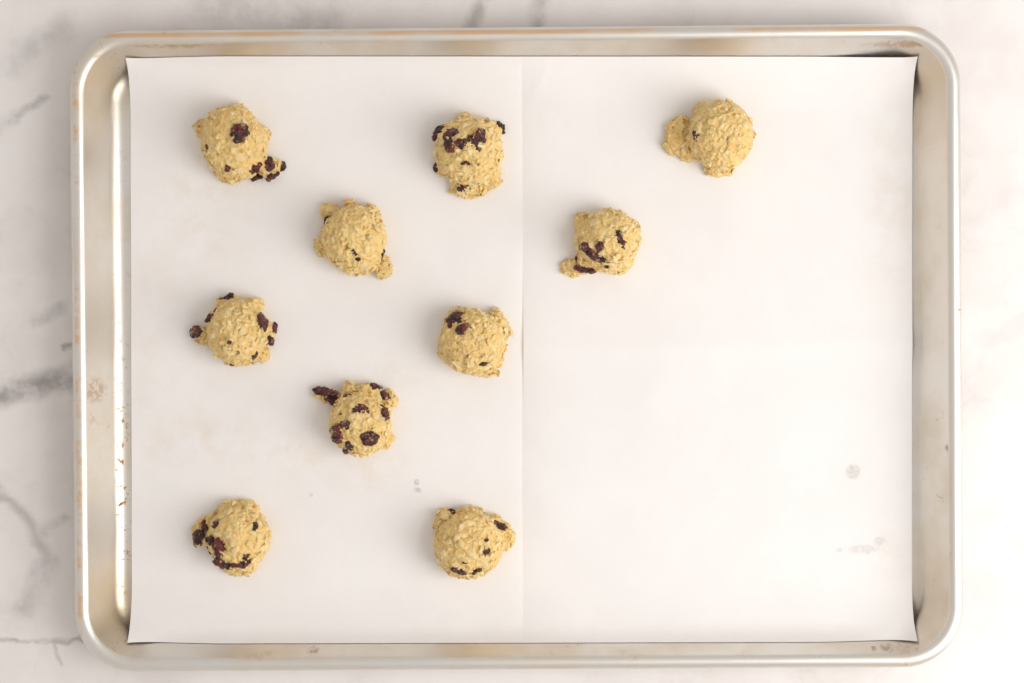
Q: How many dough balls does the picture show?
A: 10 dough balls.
